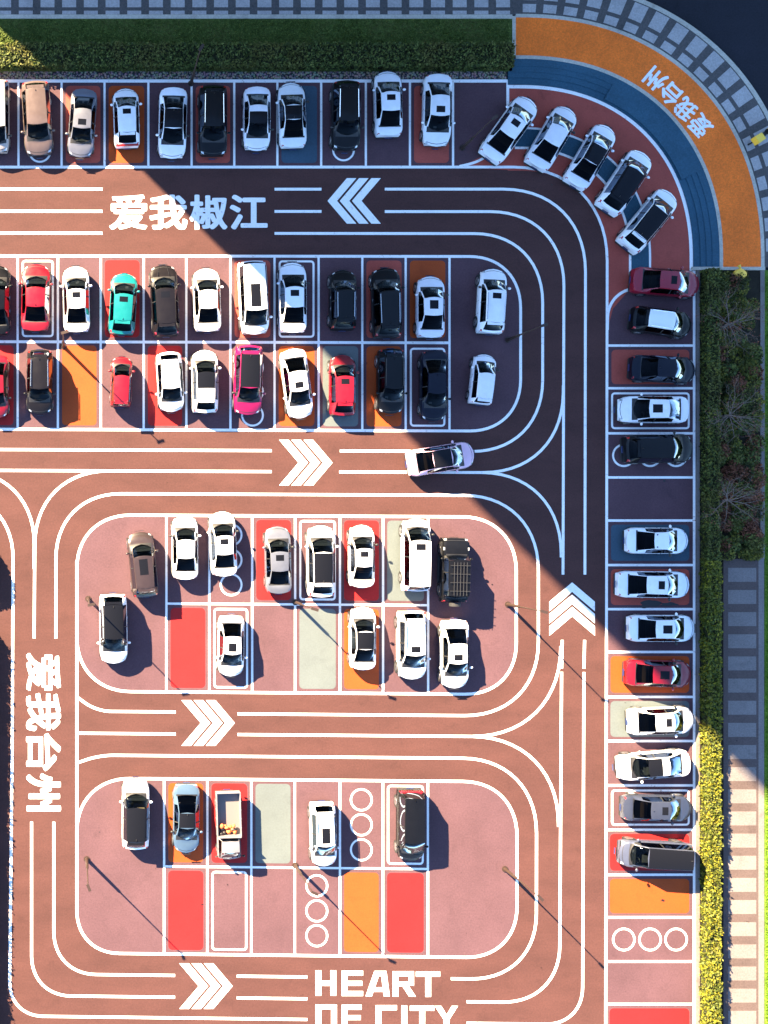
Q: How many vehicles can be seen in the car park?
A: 71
